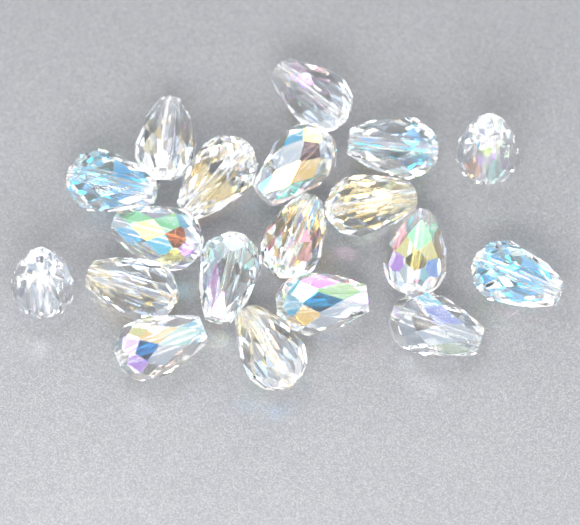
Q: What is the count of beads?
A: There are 19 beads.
